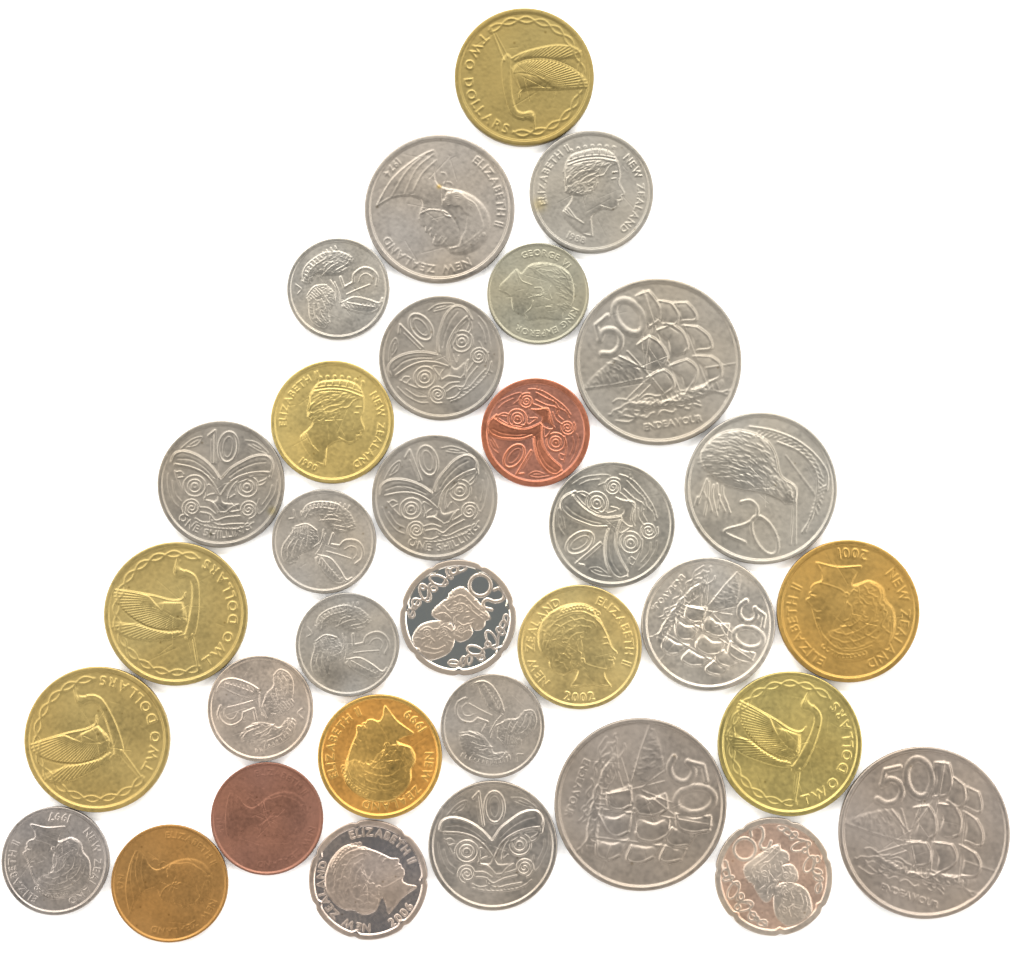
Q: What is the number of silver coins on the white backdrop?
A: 22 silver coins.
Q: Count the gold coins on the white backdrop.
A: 8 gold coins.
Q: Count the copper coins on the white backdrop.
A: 3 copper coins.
